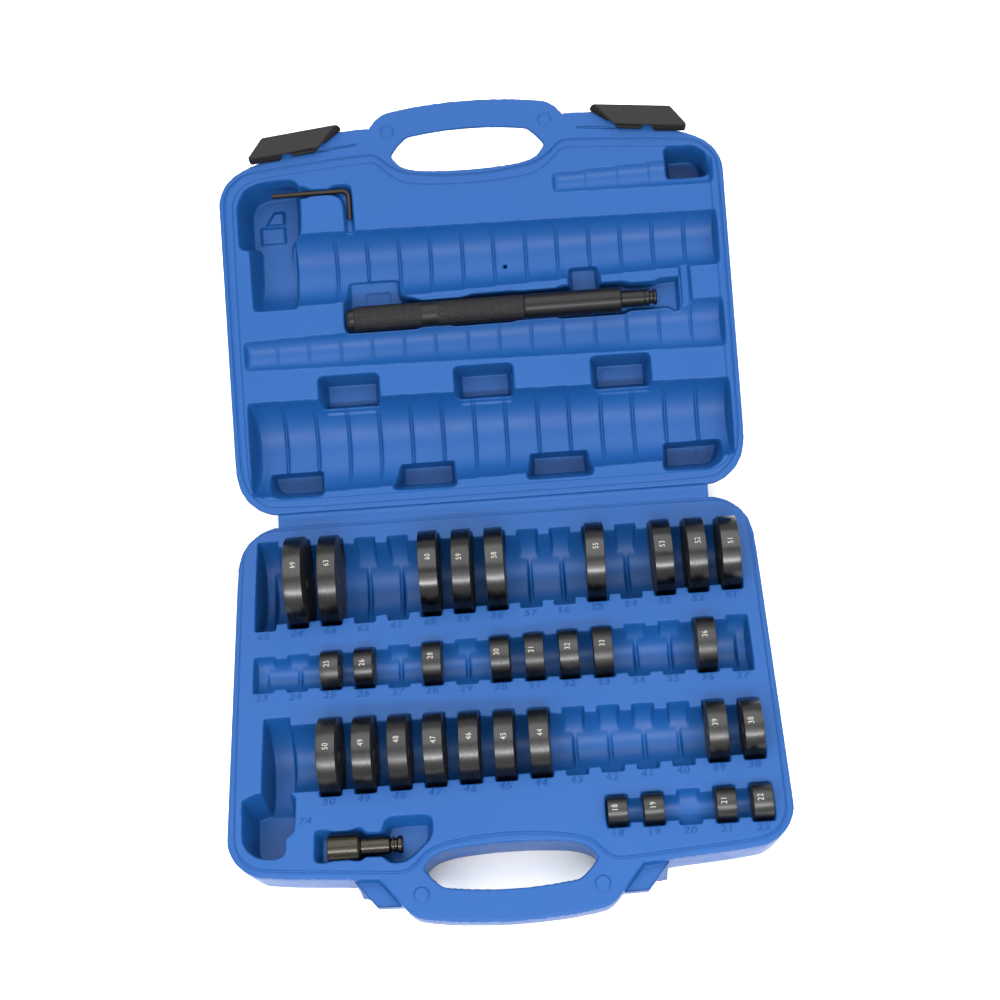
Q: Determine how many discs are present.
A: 30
